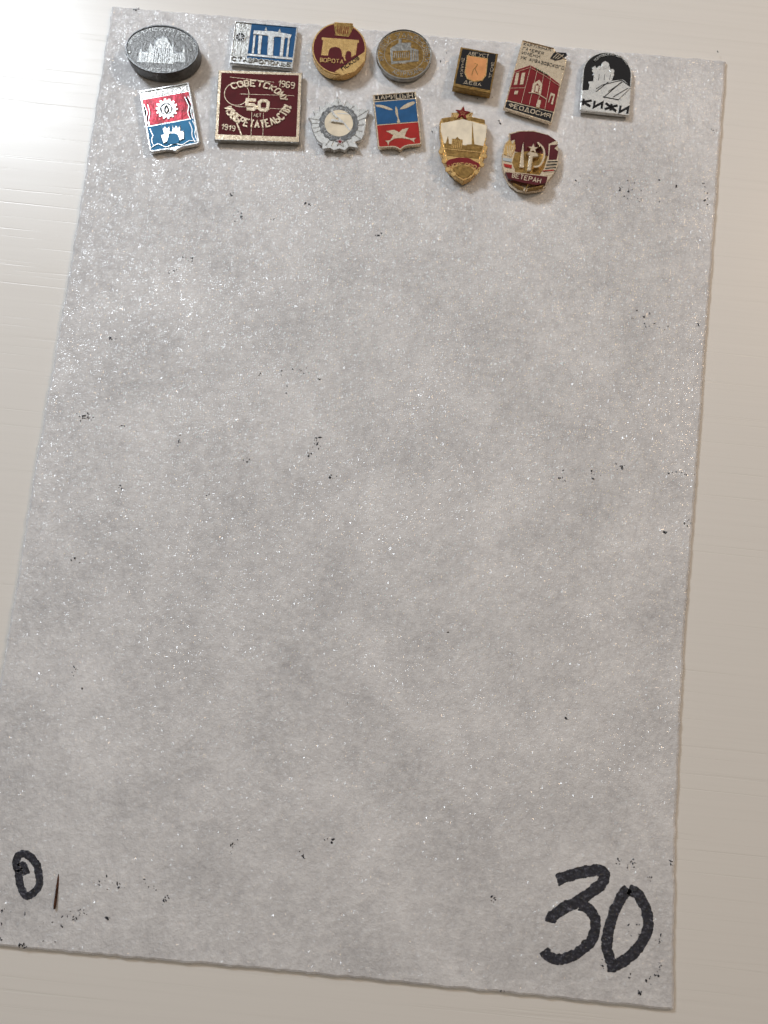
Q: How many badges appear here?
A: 13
